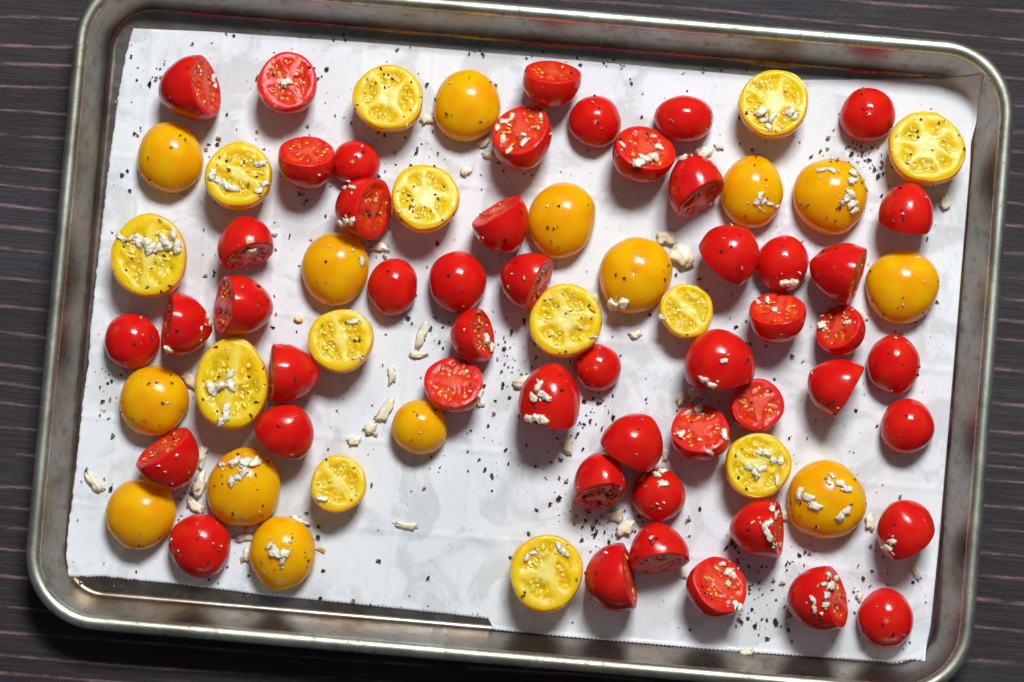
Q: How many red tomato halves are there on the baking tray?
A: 50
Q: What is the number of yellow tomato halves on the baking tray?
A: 27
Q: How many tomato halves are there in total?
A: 77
